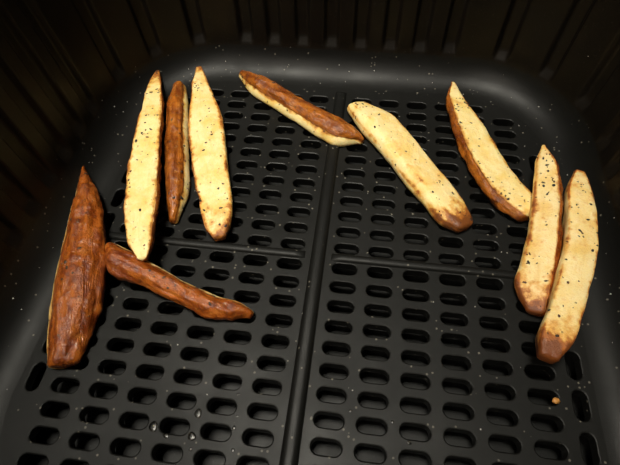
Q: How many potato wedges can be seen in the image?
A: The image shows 10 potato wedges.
